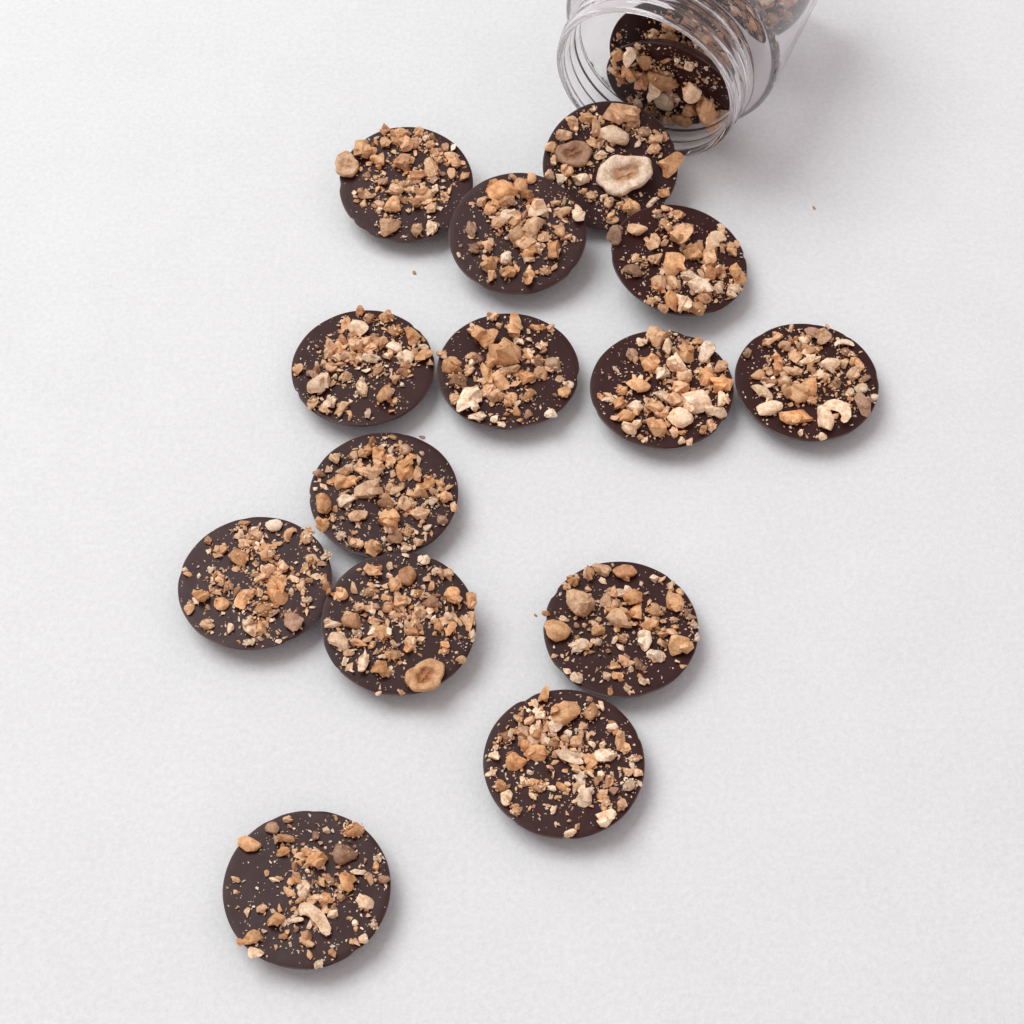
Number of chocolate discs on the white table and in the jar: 17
